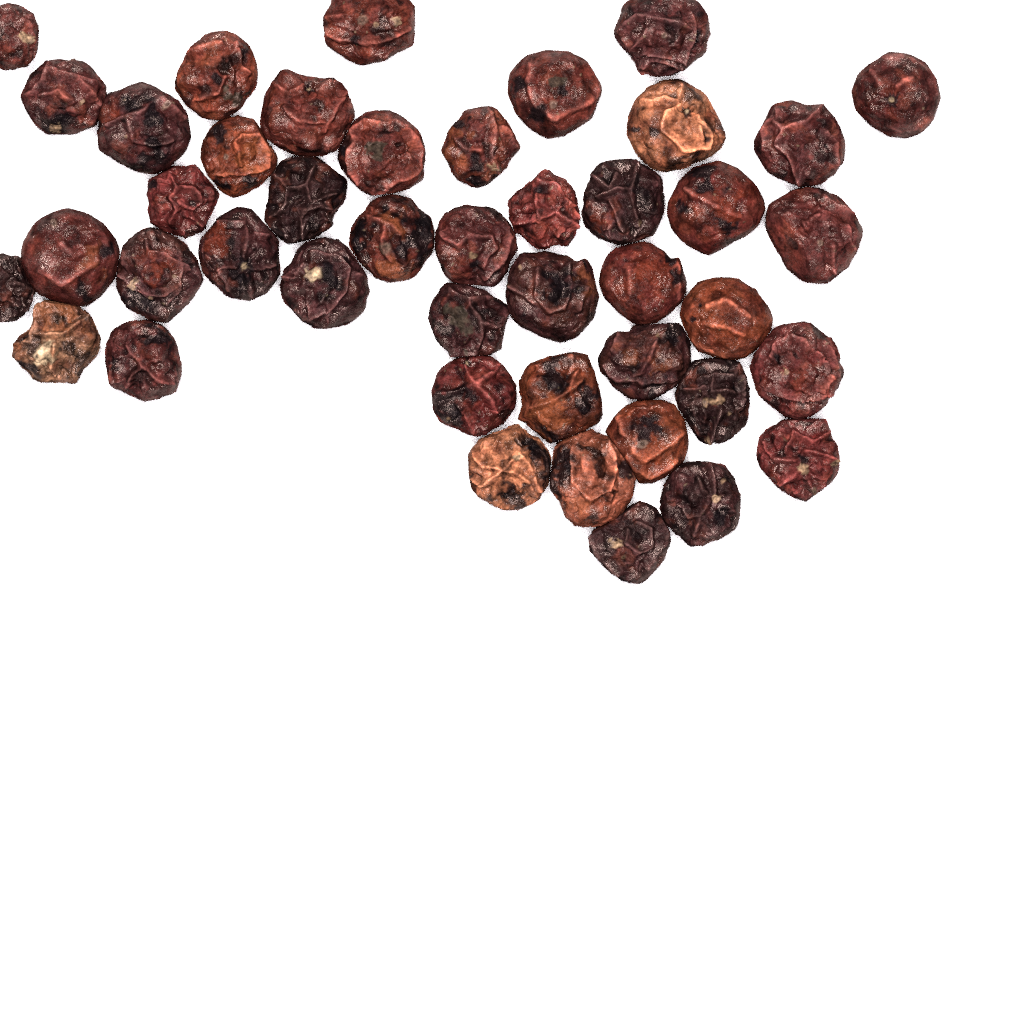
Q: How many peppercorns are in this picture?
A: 44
